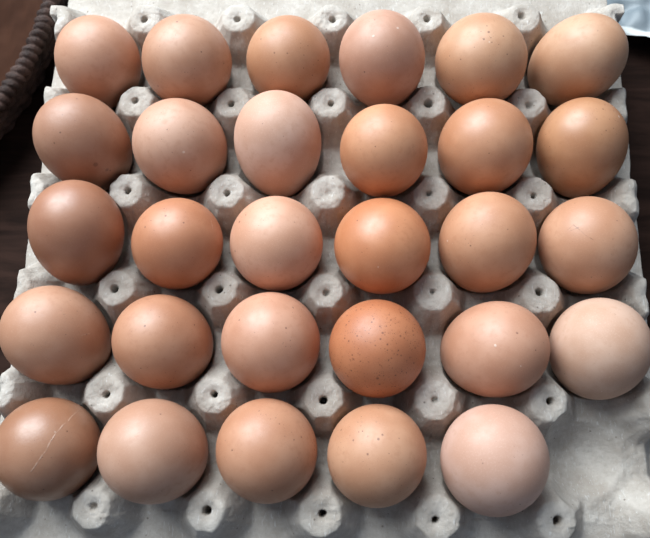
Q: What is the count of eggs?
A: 29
